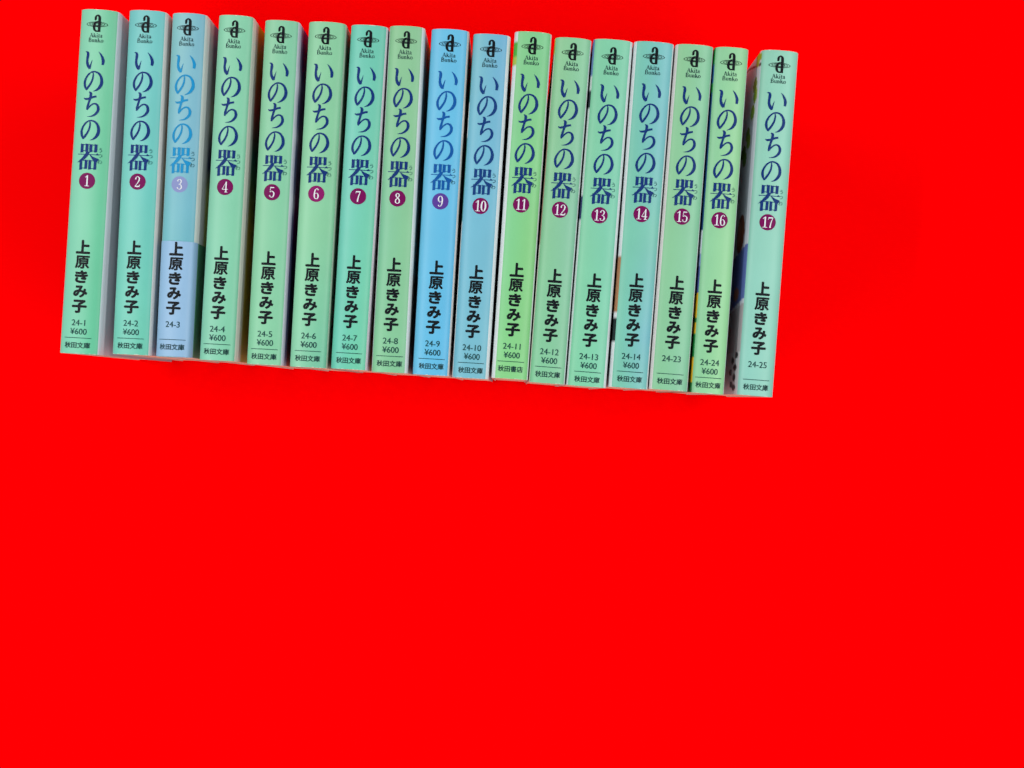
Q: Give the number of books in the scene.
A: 17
